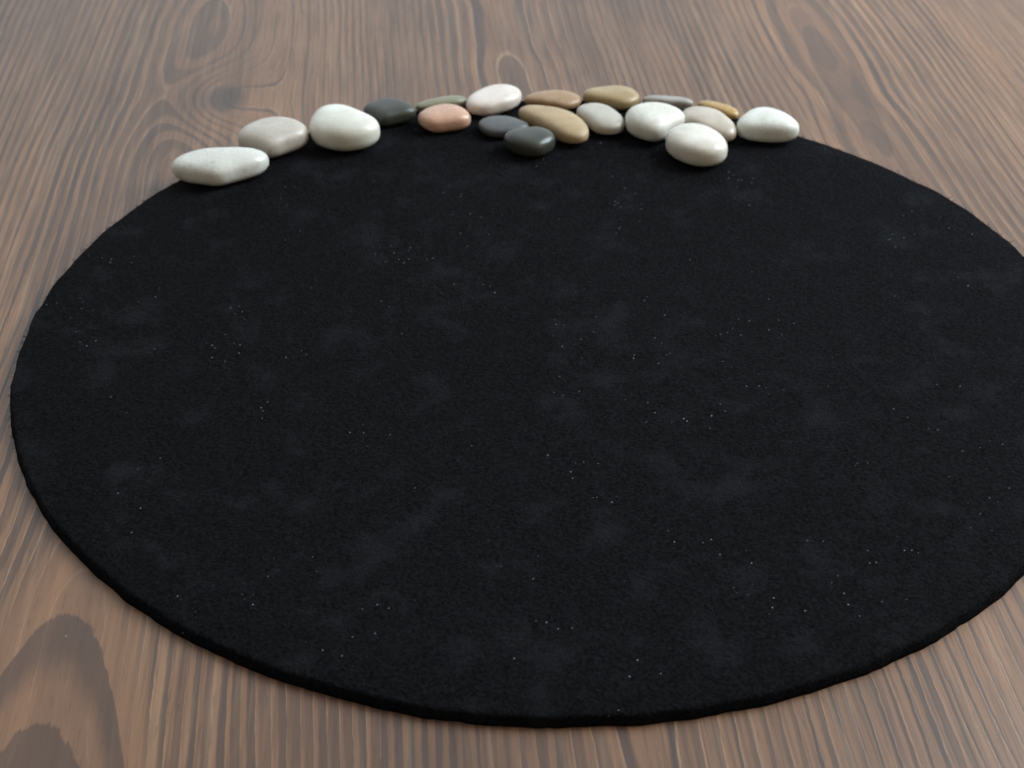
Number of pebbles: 19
